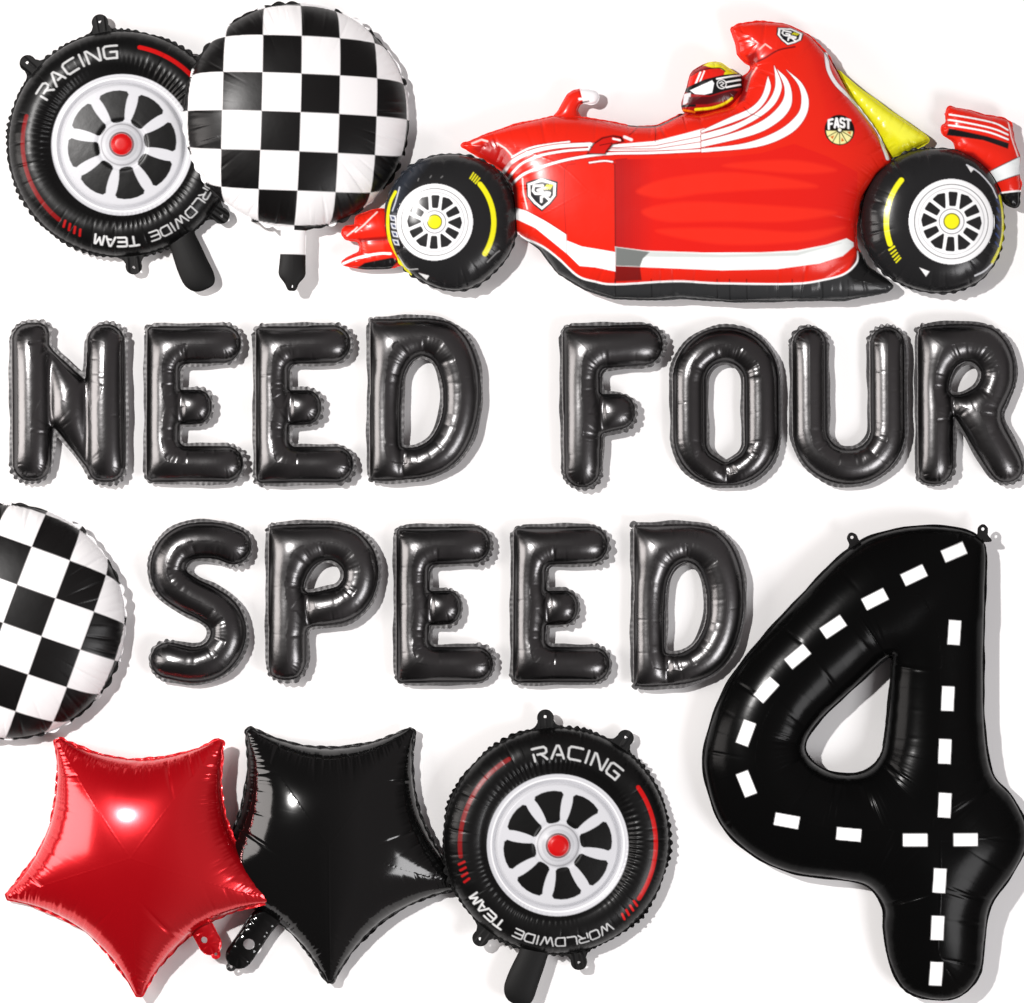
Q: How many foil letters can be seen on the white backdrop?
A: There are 13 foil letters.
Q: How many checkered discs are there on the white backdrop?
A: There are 2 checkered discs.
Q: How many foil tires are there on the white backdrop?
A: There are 2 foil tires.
